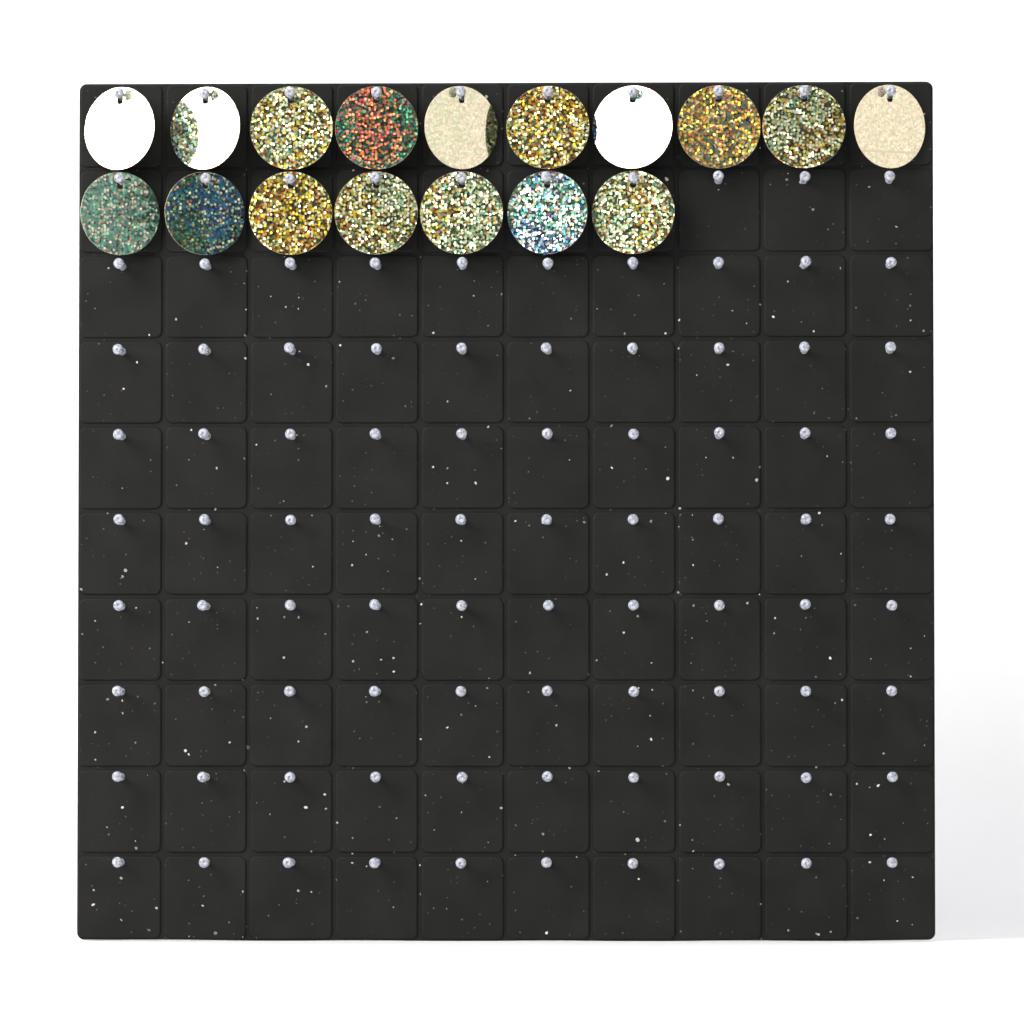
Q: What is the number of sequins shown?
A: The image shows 17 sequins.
